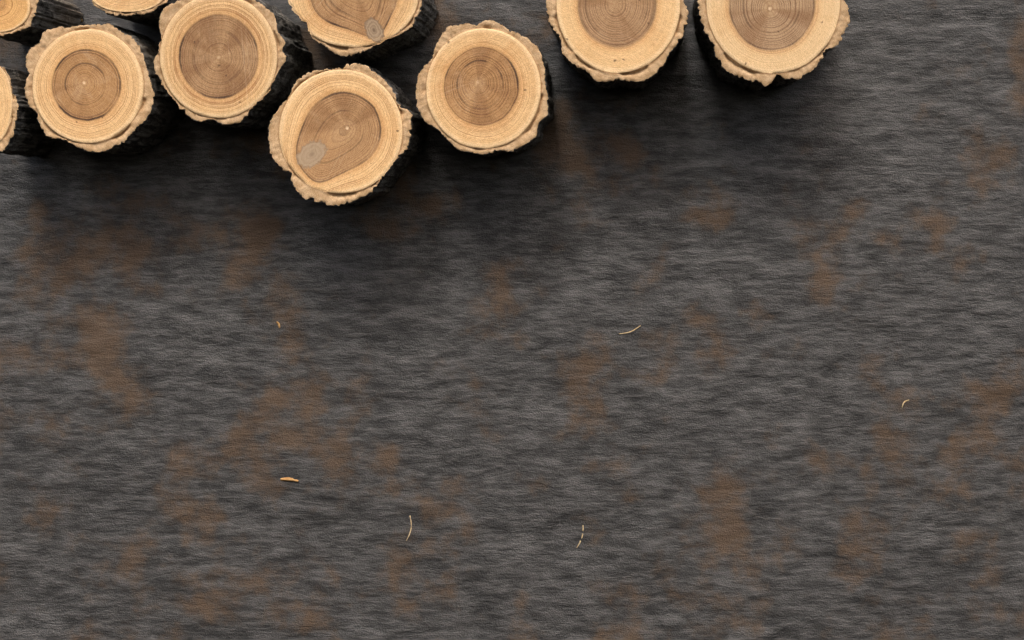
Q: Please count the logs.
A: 10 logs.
